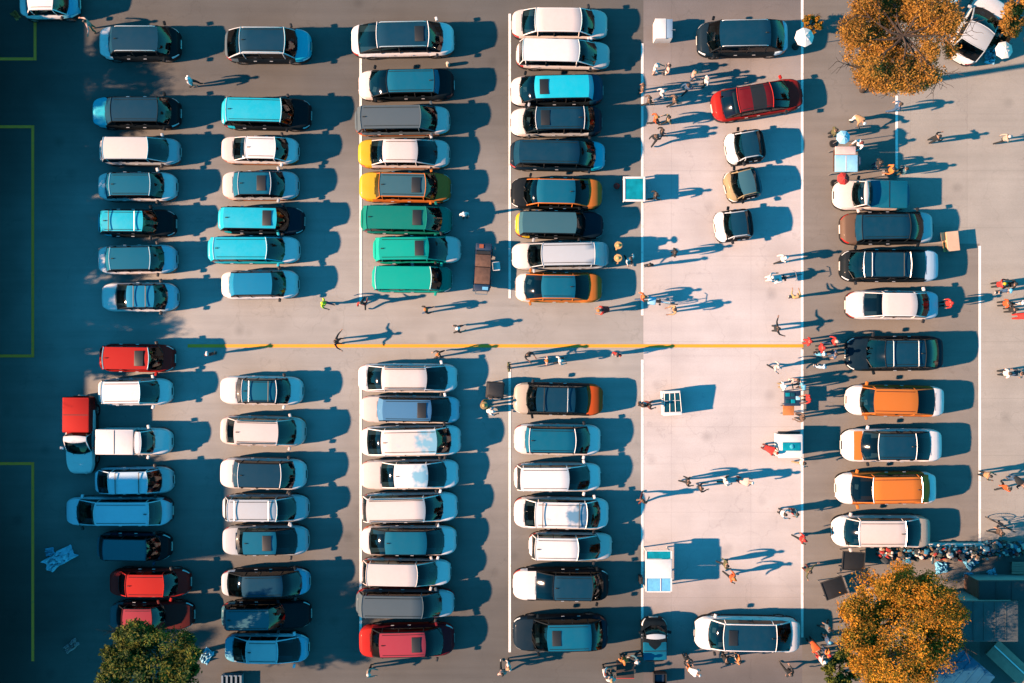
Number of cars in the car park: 82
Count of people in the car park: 110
